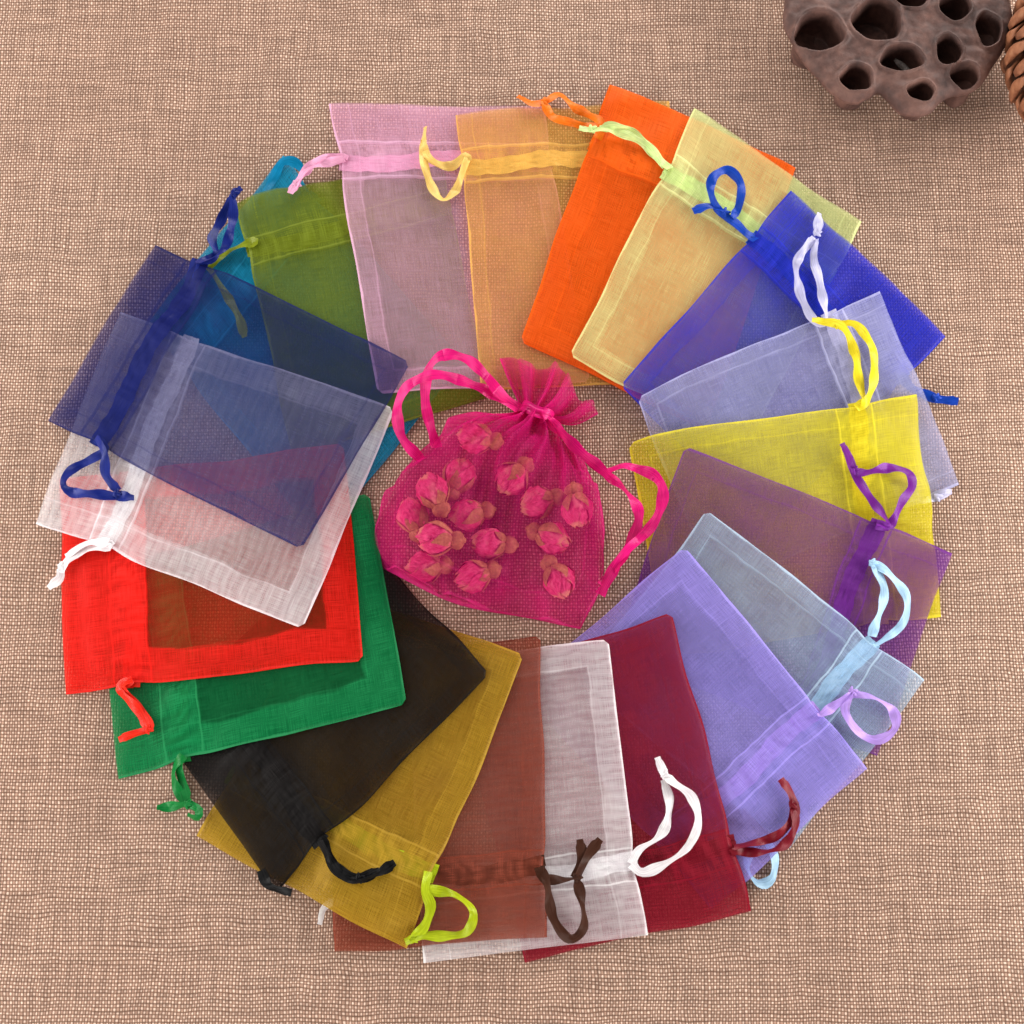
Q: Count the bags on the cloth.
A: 22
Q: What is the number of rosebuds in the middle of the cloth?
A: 14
